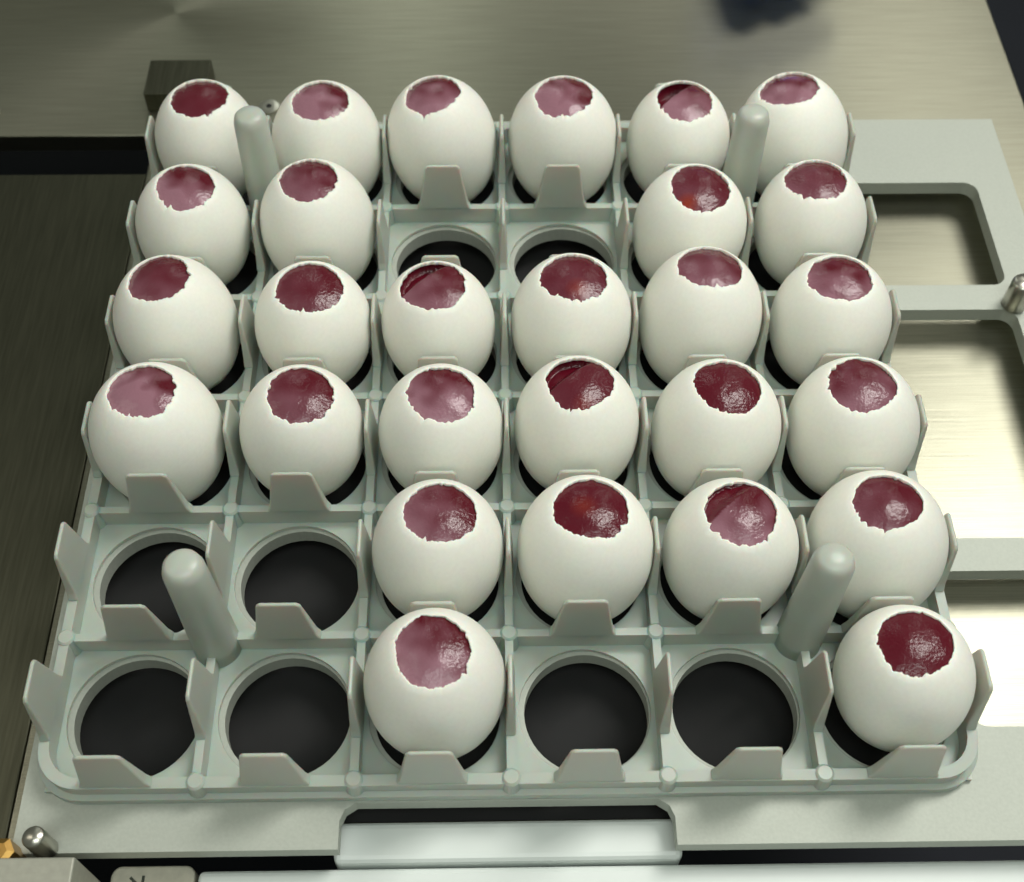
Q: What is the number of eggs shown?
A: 28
